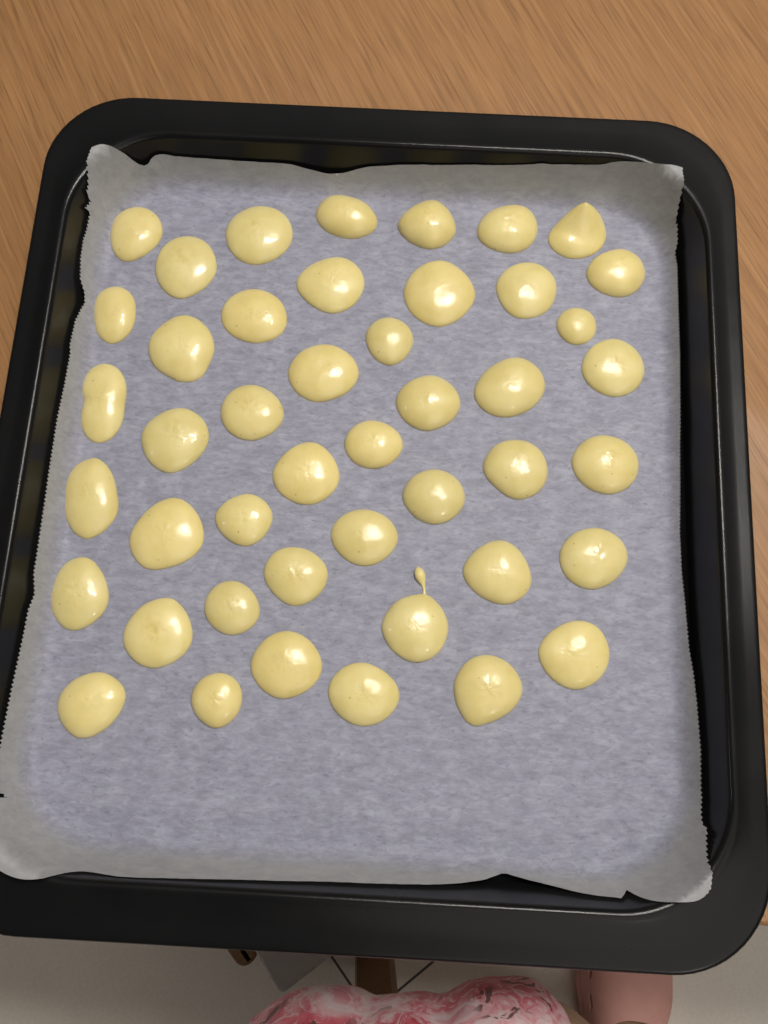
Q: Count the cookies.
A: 45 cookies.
